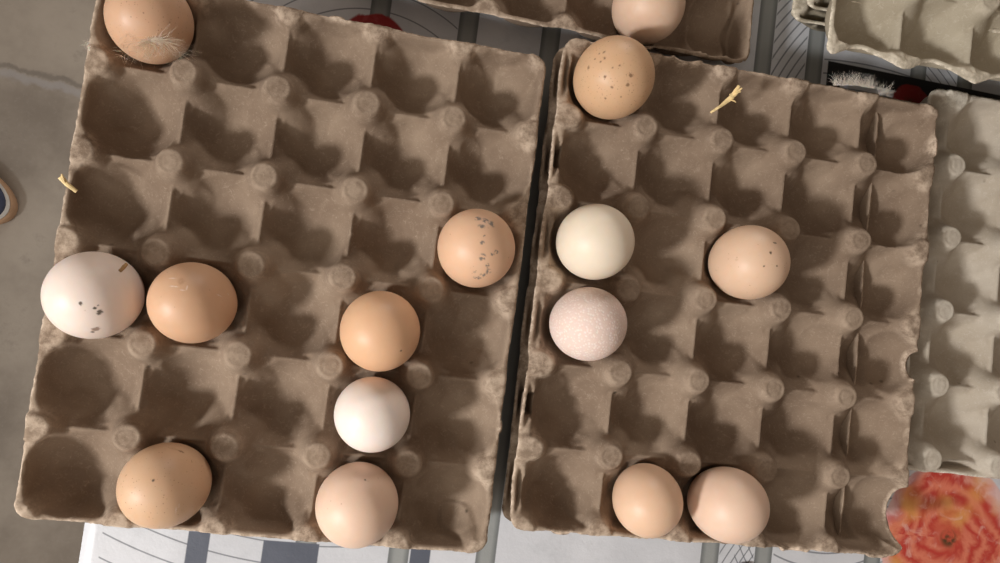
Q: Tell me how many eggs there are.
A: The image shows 15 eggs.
